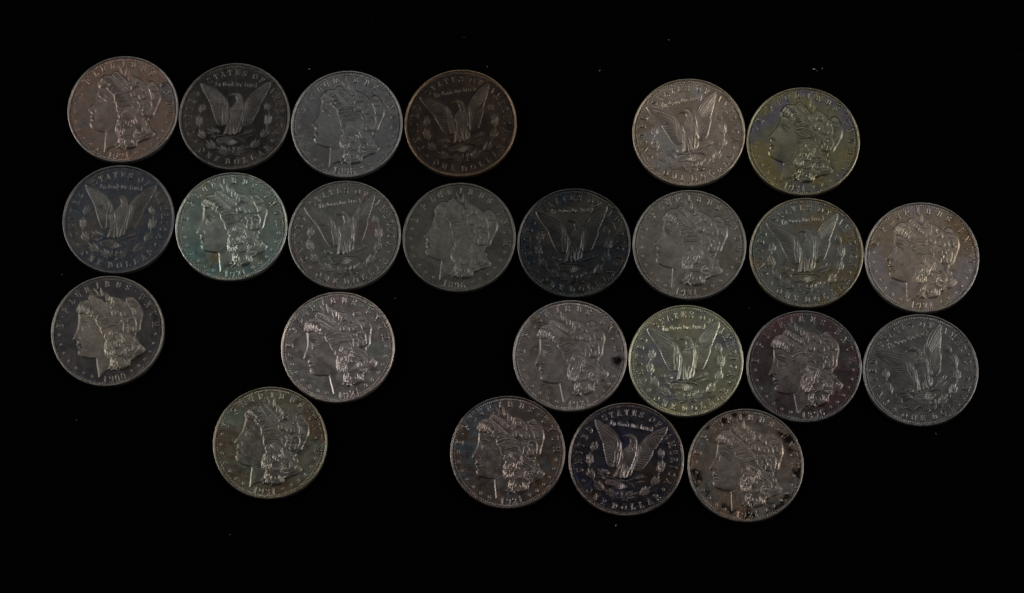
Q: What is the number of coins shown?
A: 24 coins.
